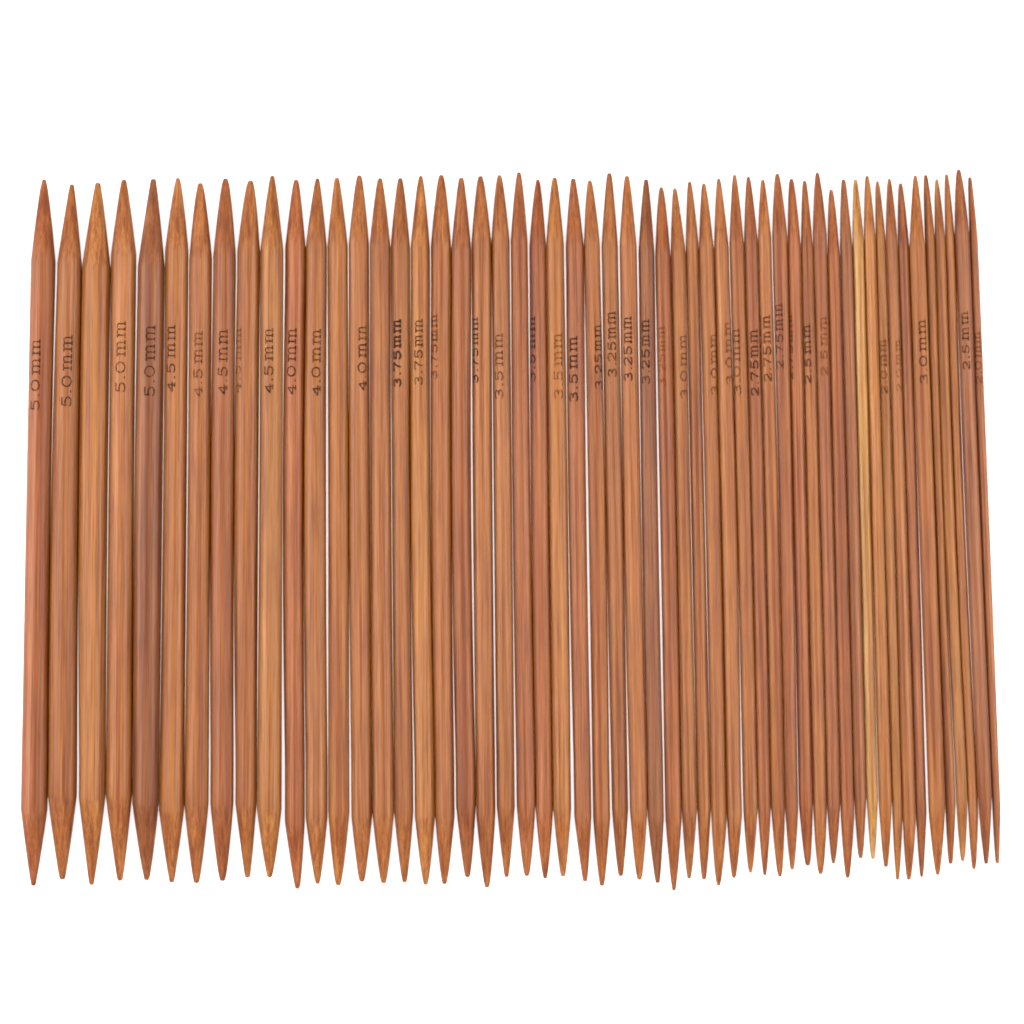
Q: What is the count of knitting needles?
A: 54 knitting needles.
